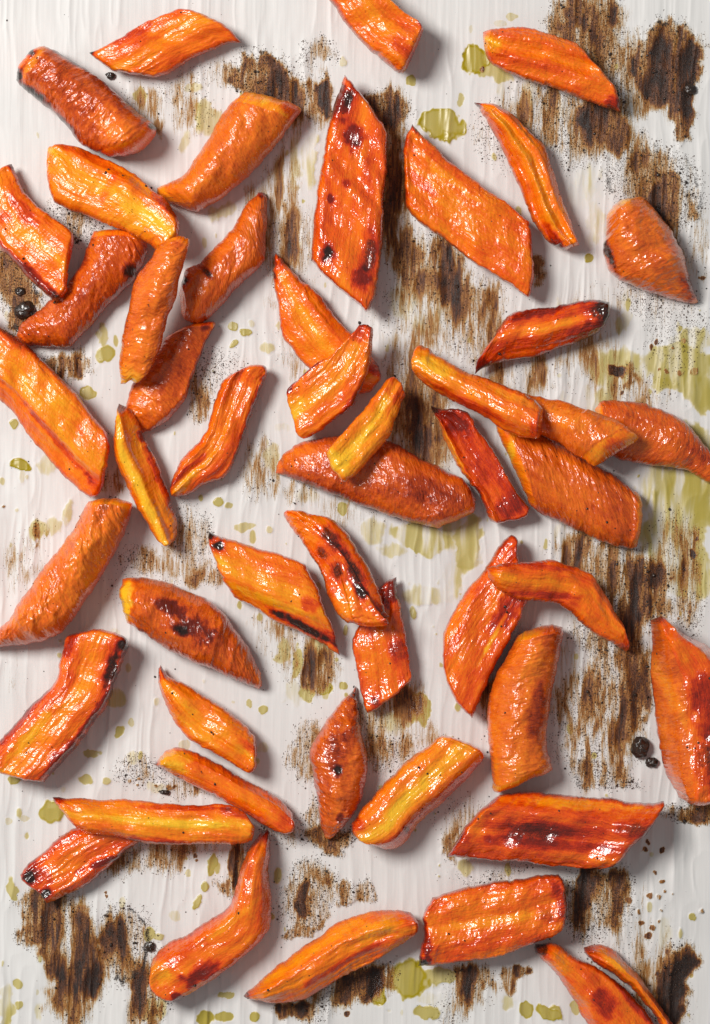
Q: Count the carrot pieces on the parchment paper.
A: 50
